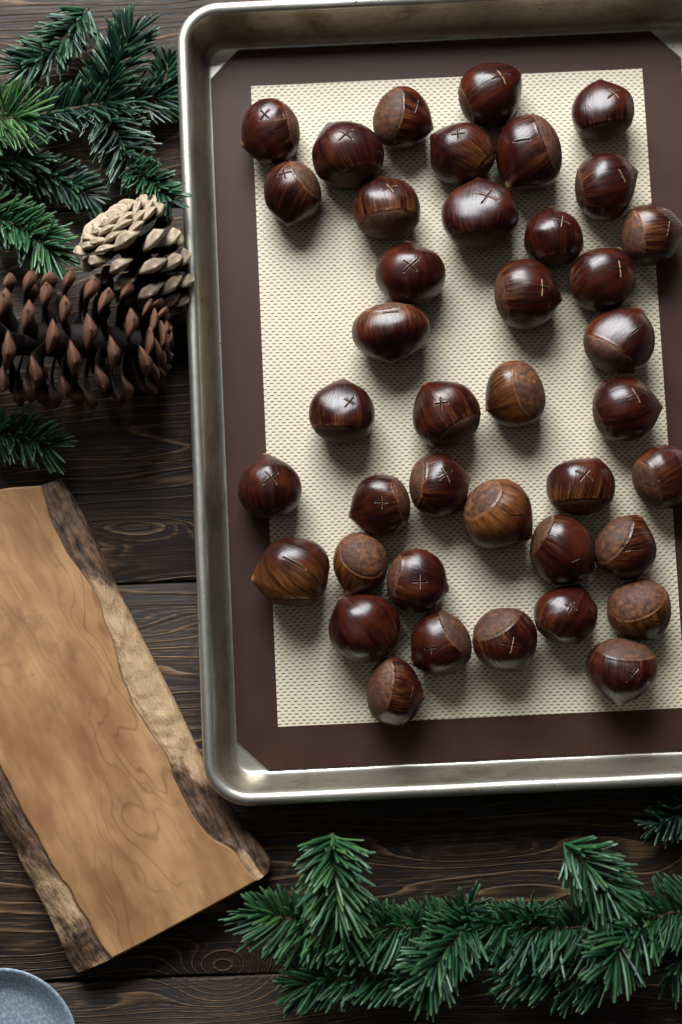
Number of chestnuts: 40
